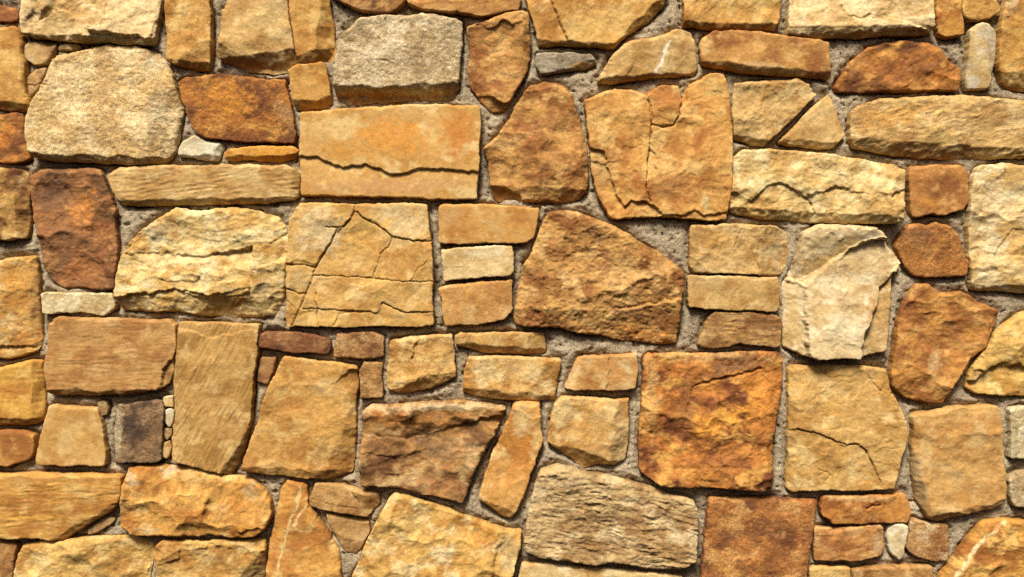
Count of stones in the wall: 105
